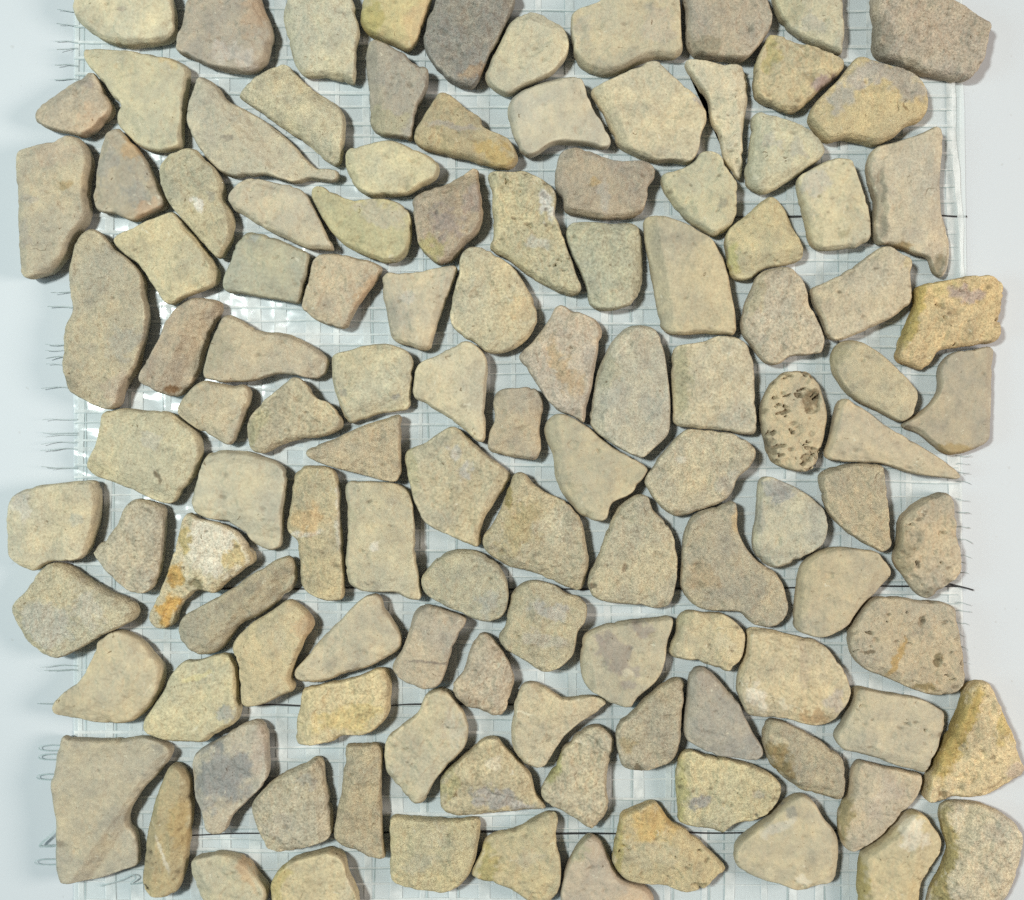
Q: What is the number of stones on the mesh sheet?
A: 118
